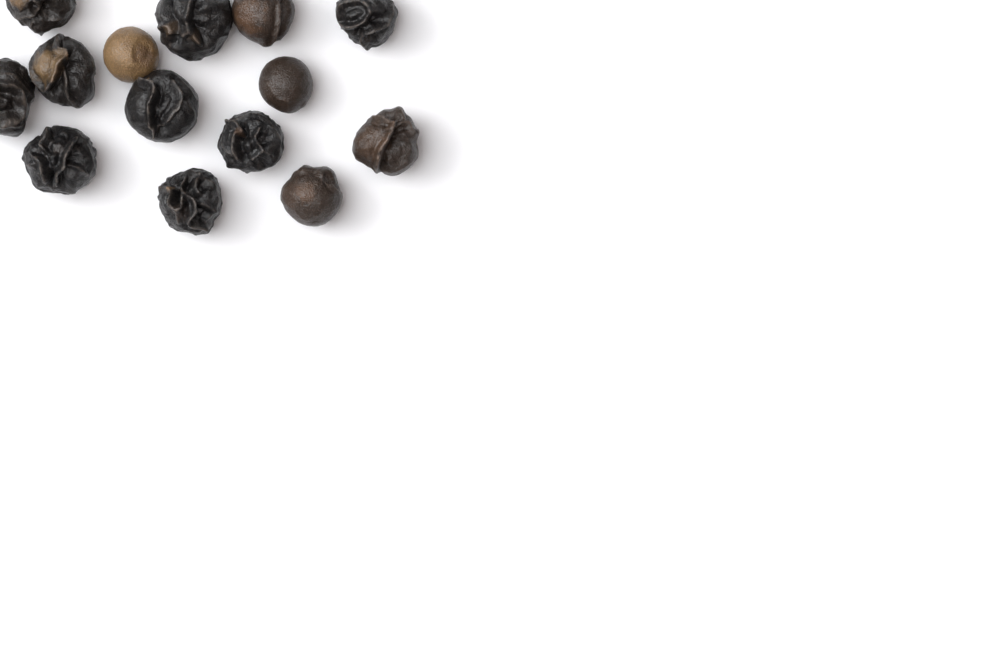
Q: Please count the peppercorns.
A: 14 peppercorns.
